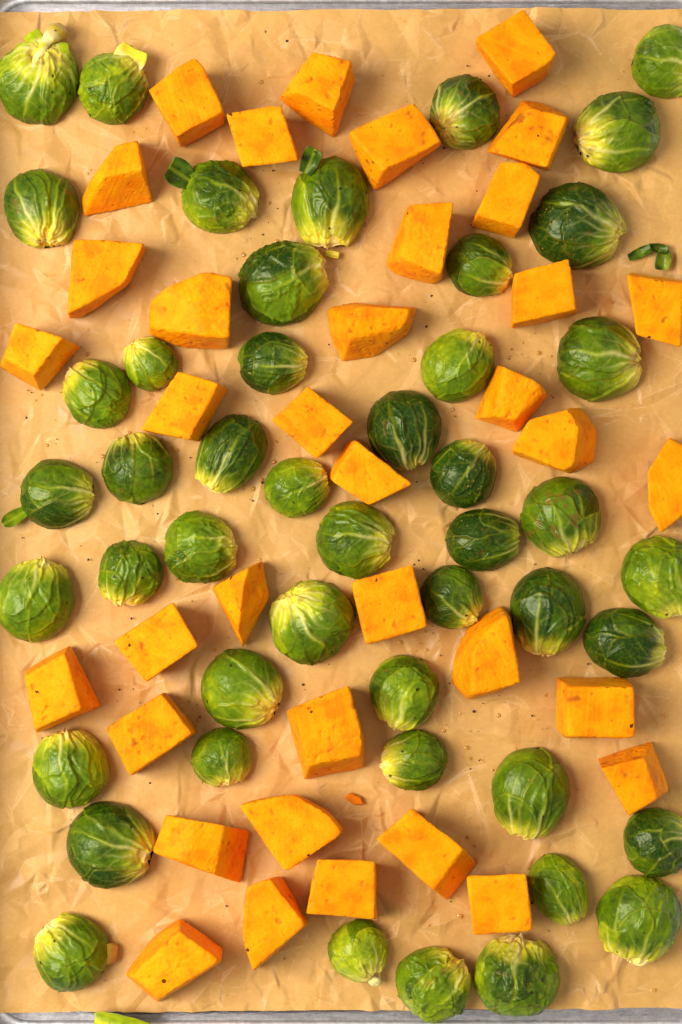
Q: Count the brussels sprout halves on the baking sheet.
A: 47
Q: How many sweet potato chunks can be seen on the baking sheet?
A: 37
